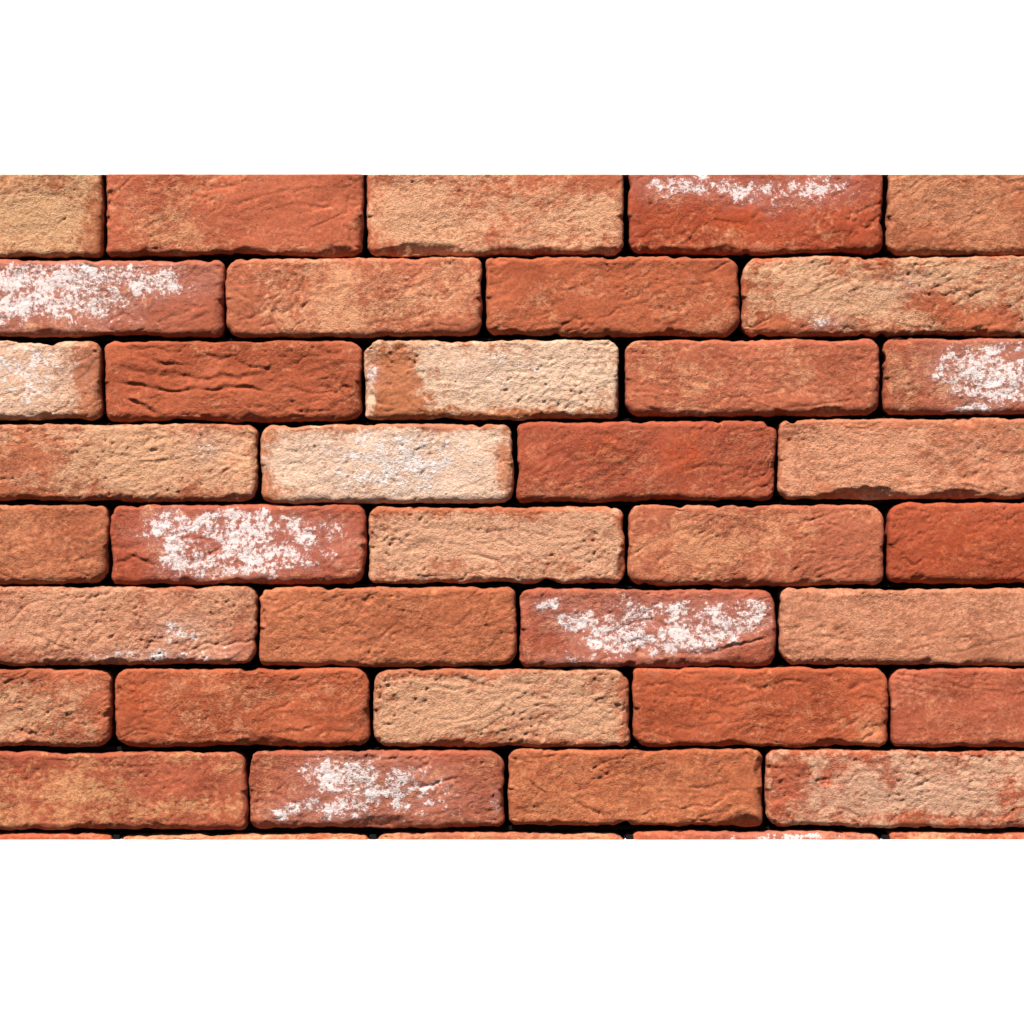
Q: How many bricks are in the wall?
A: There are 41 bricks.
